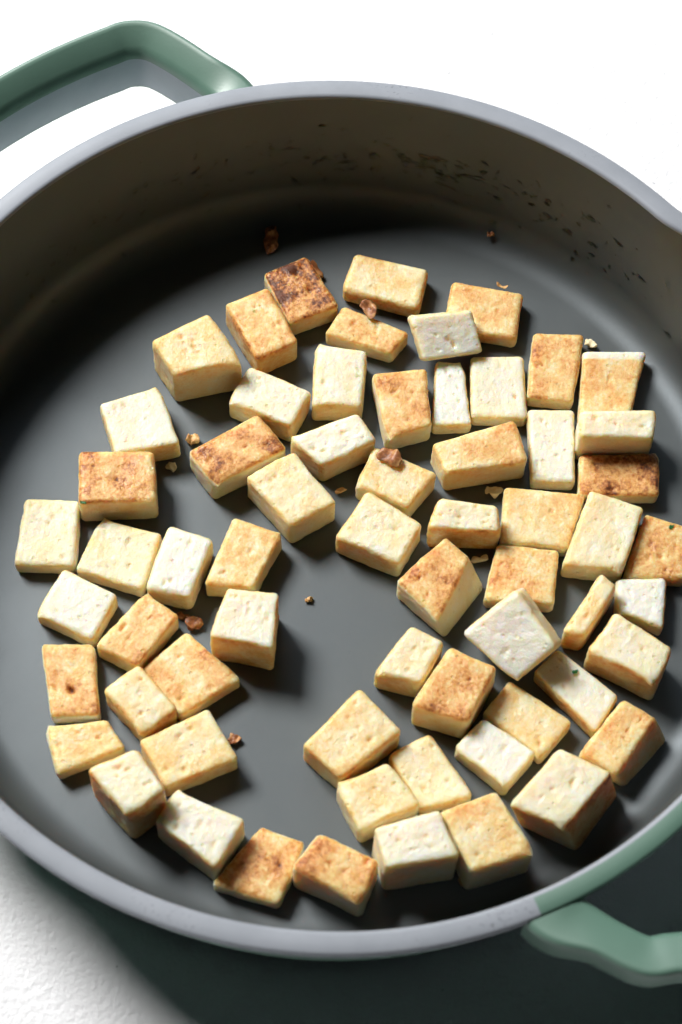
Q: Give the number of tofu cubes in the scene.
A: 63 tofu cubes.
